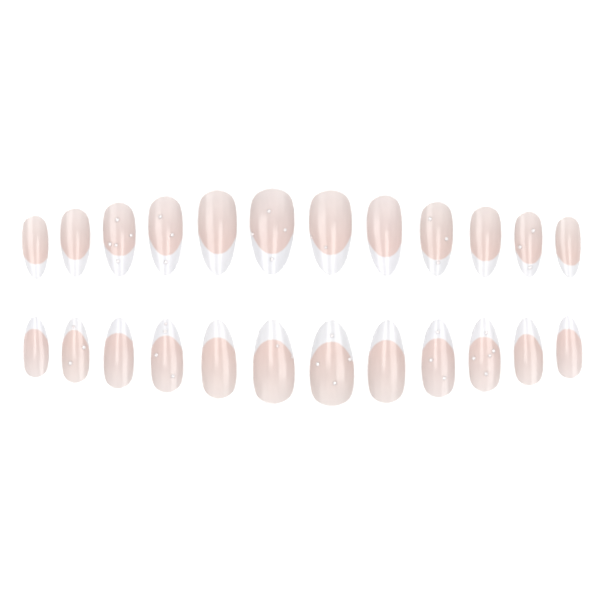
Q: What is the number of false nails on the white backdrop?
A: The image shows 24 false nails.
